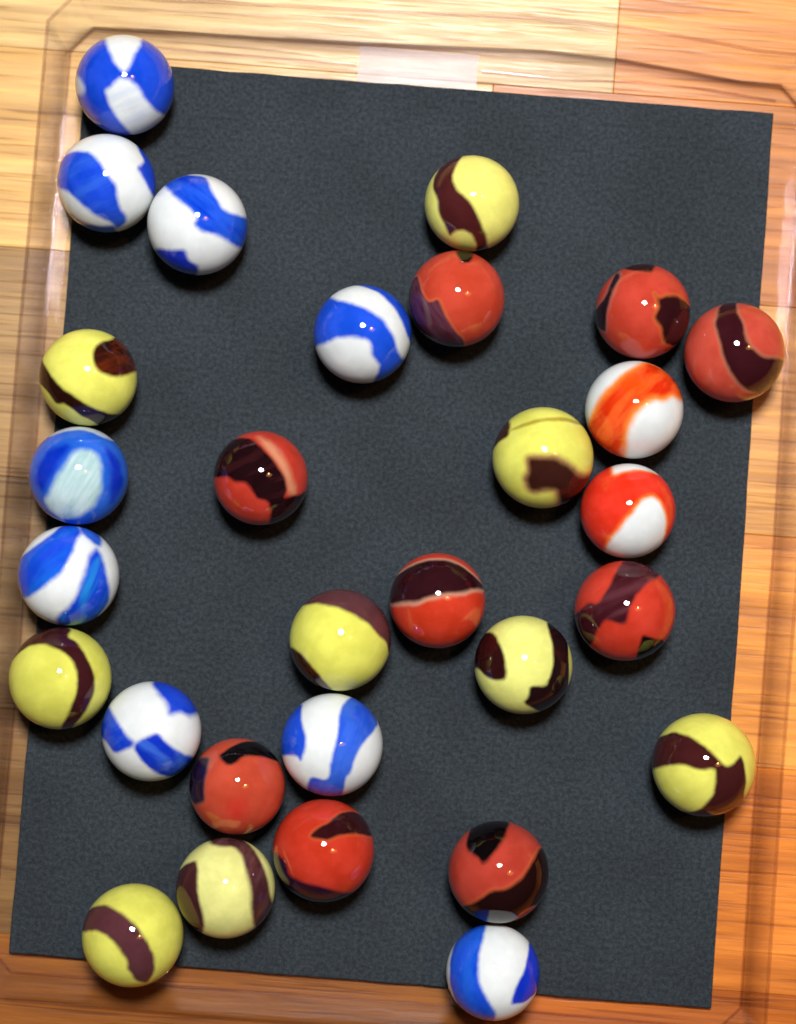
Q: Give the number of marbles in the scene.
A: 29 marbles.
